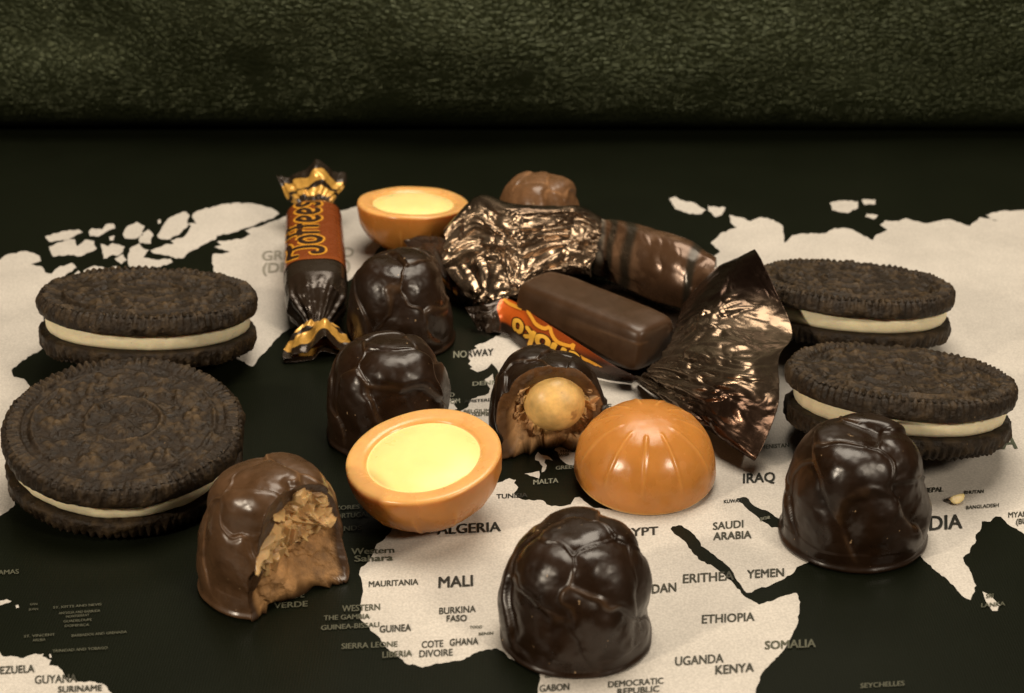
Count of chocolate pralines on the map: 7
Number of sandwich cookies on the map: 4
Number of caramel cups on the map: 3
